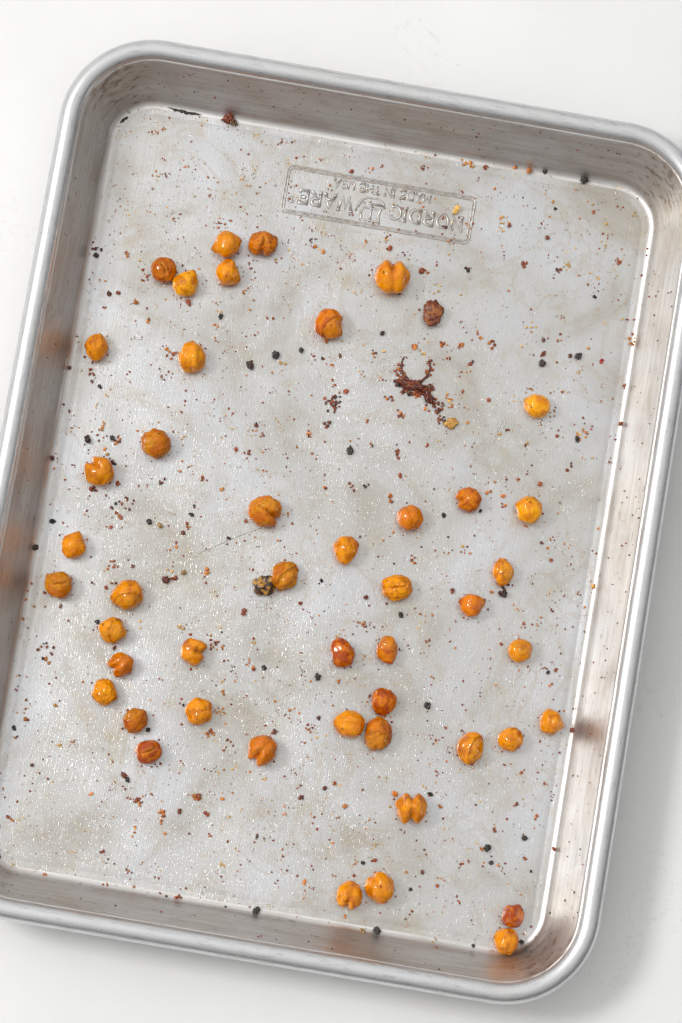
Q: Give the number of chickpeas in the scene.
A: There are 46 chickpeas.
